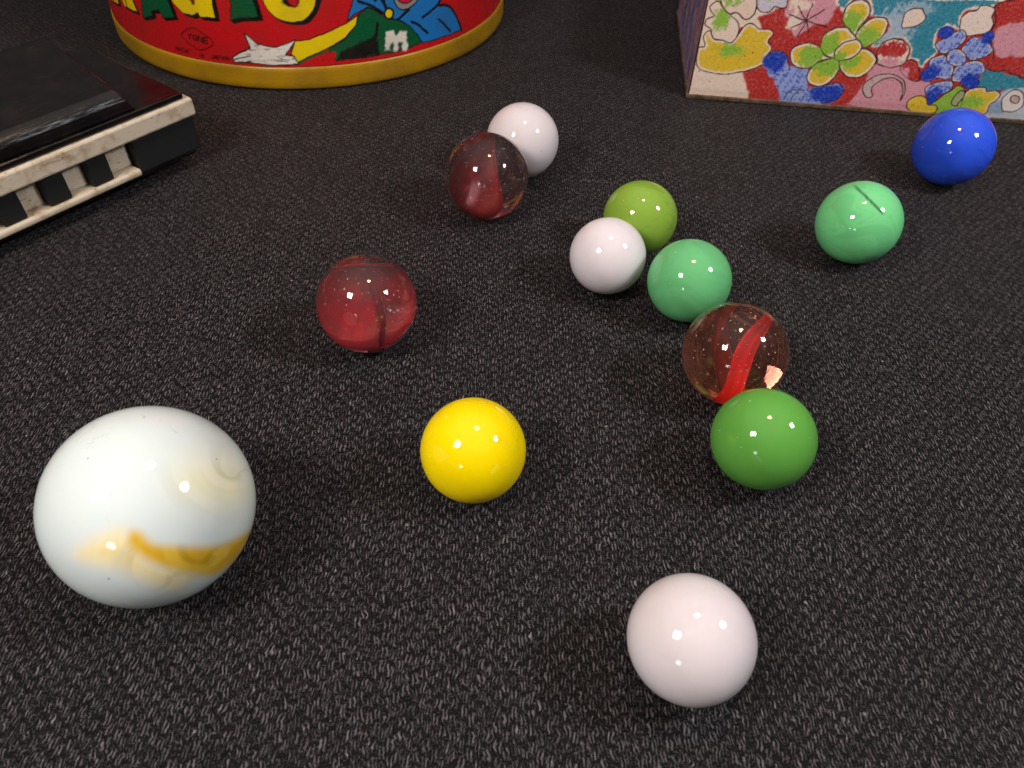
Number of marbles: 13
